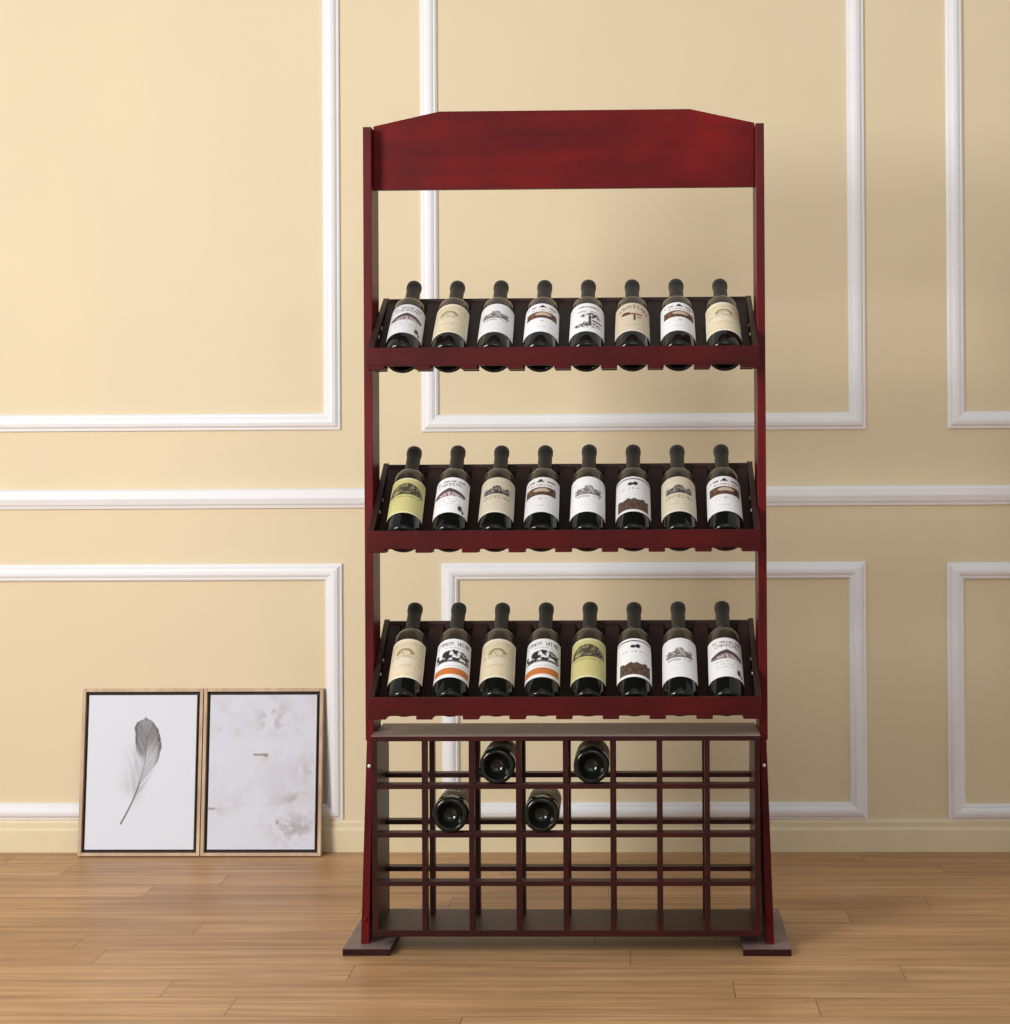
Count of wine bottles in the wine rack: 28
